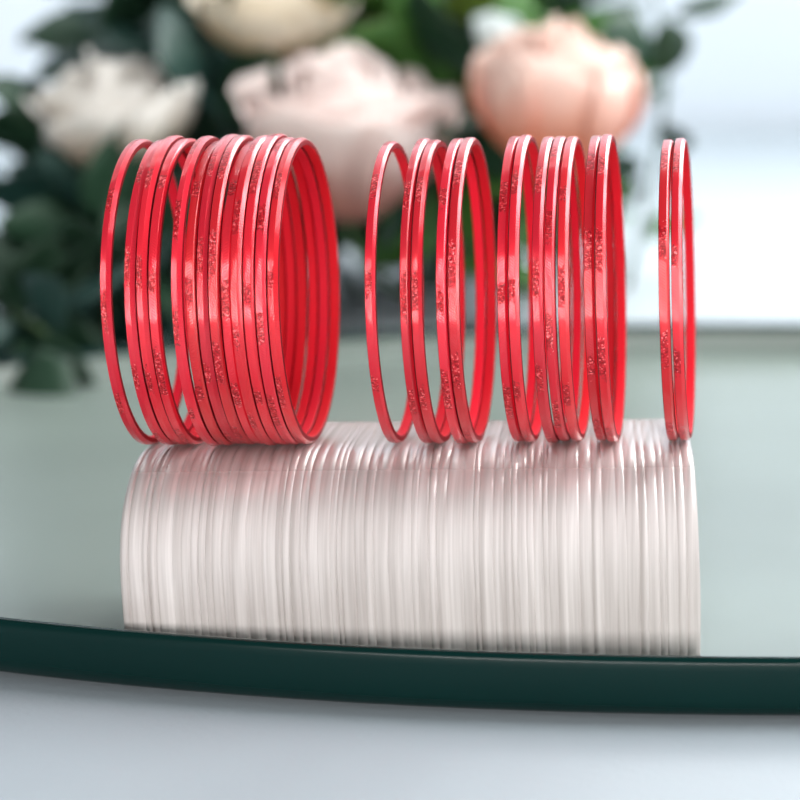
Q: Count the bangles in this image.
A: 27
